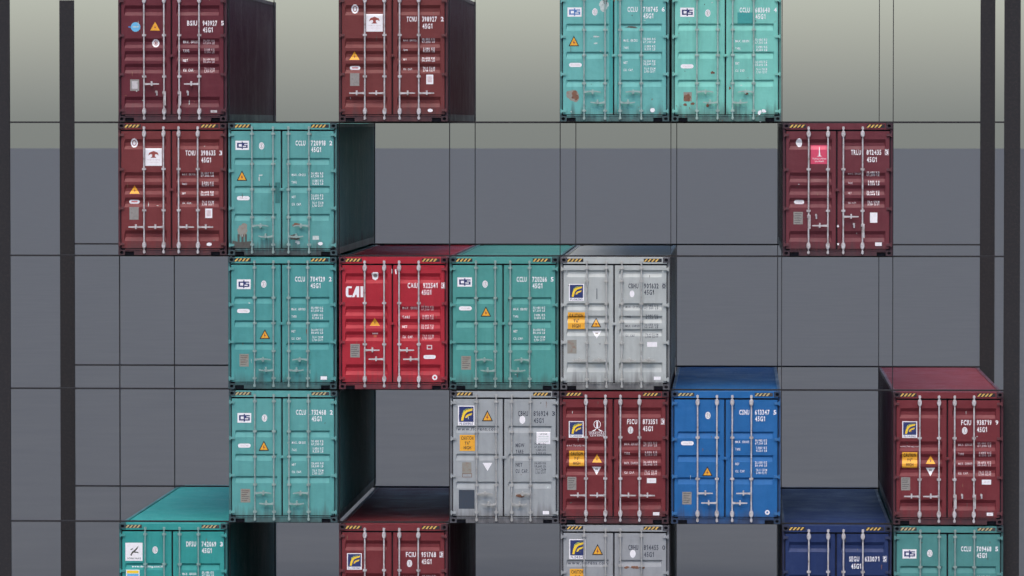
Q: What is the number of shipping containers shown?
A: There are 21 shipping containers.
